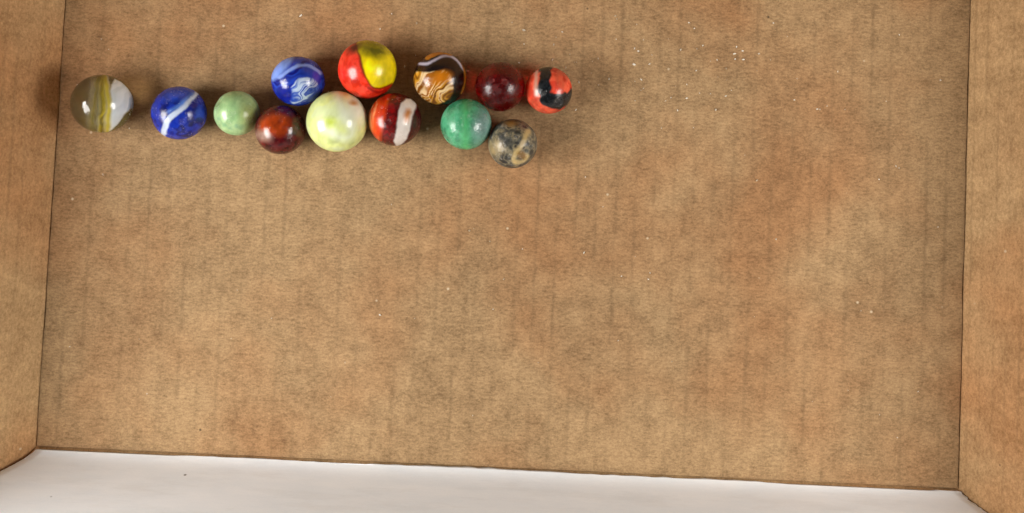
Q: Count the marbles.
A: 13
